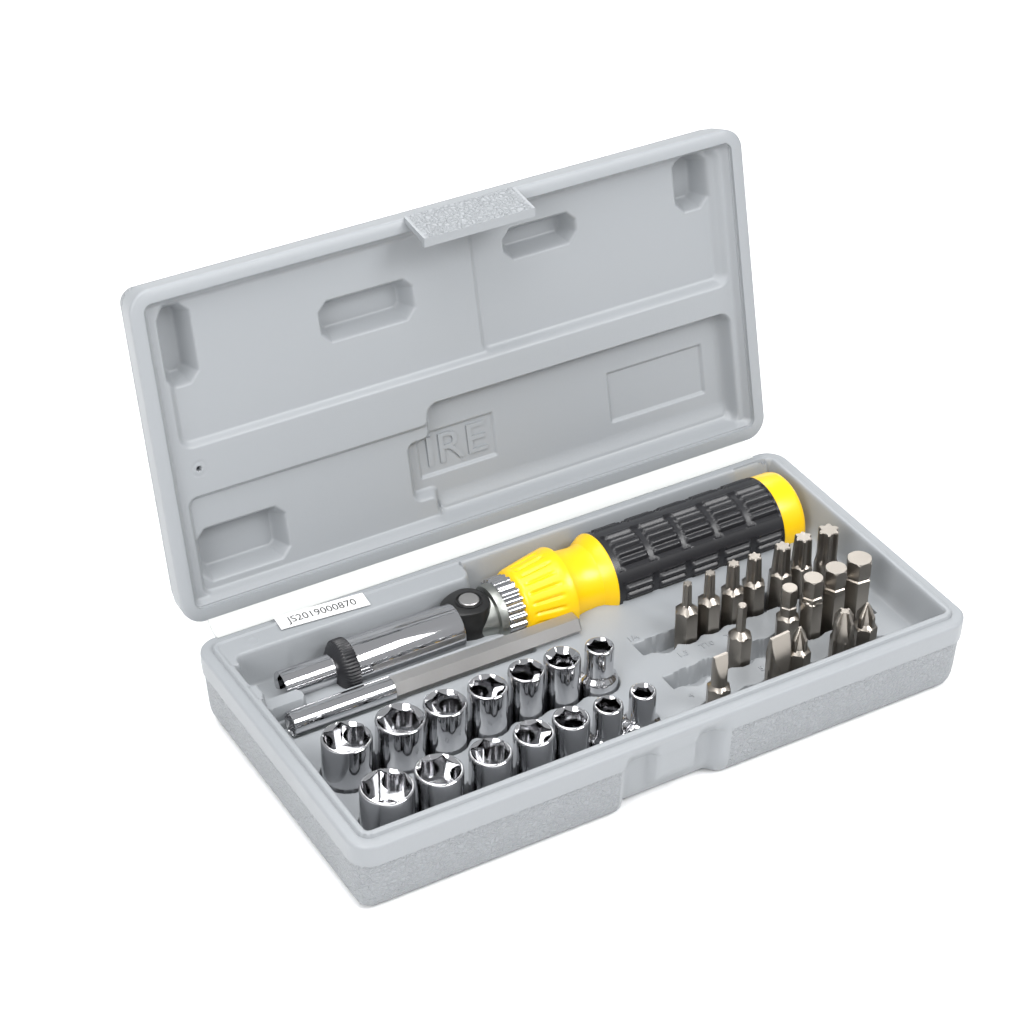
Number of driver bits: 17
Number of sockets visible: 14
